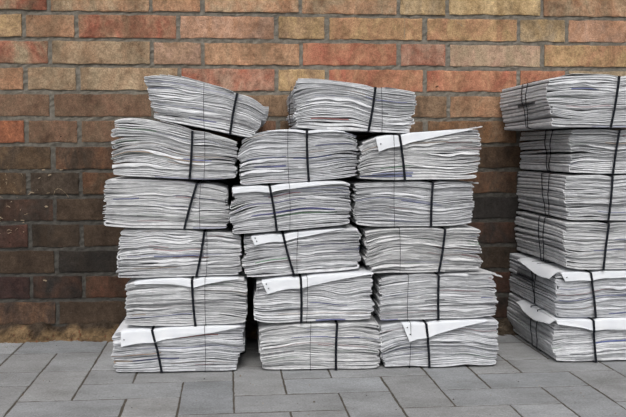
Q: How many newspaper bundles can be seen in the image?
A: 23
